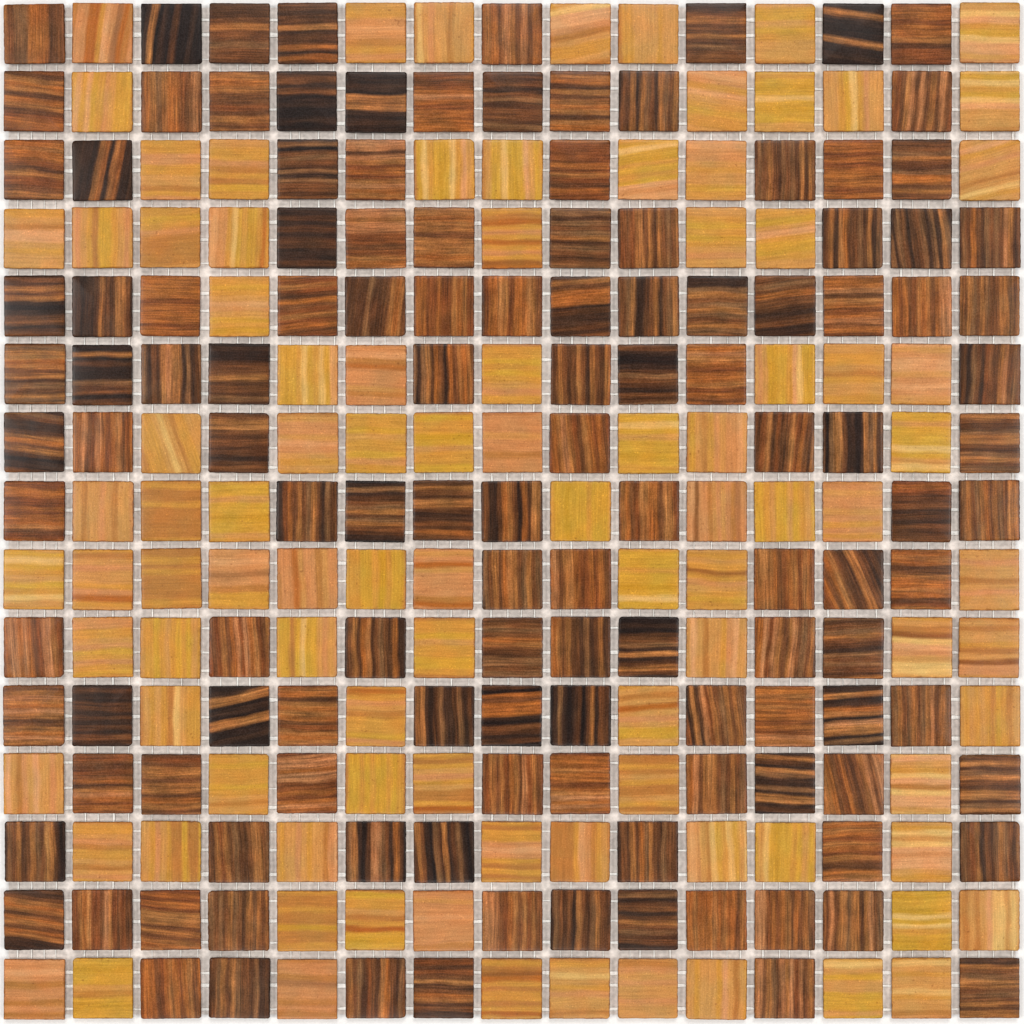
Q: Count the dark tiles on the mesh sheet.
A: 128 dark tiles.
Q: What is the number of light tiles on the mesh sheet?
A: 97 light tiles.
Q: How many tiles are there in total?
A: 225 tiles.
